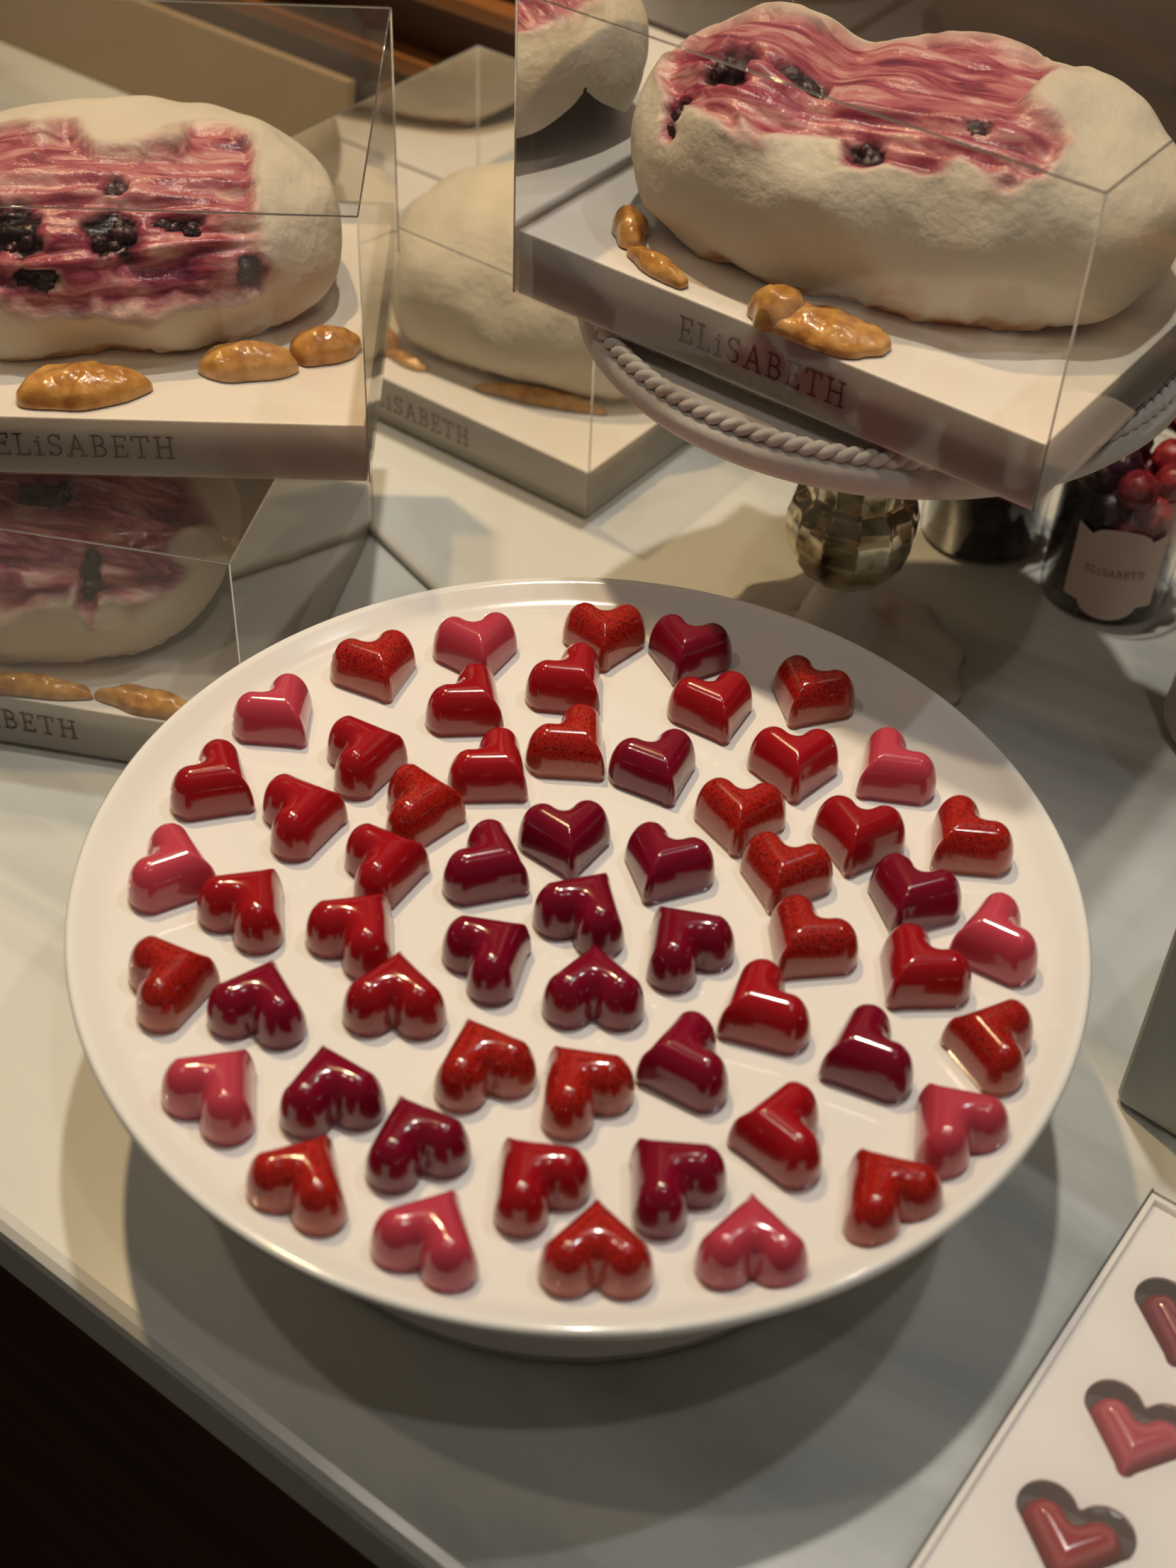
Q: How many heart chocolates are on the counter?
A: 61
